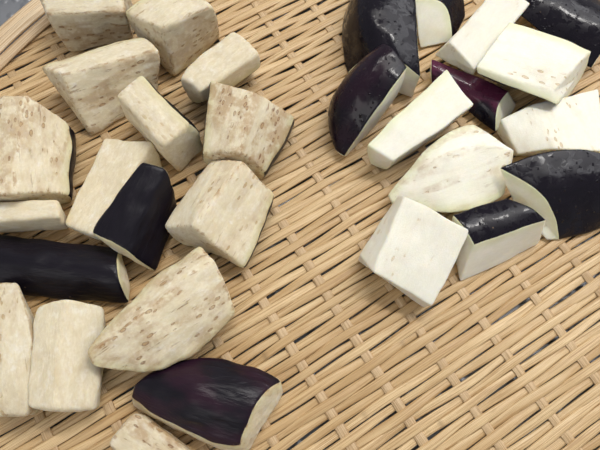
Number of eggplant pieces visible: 30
